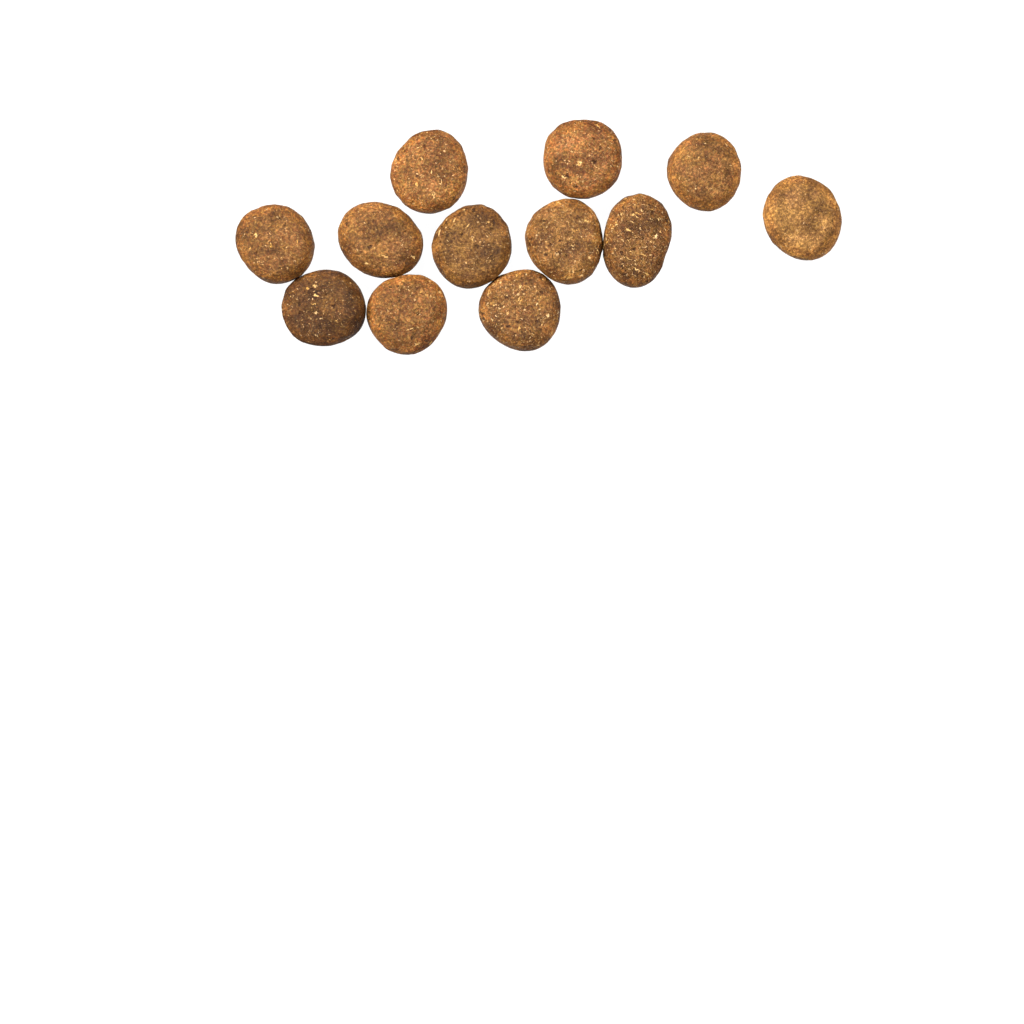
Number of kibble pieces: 12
